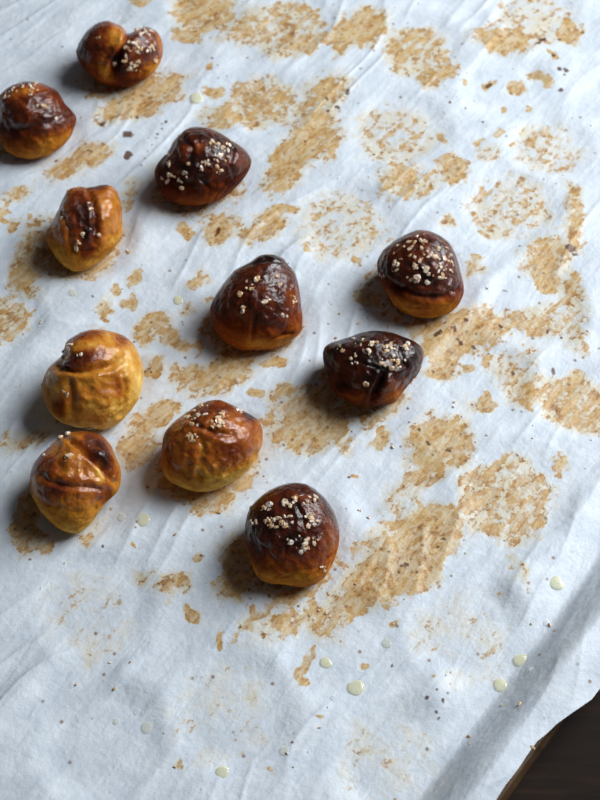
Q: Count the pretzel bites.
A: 11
